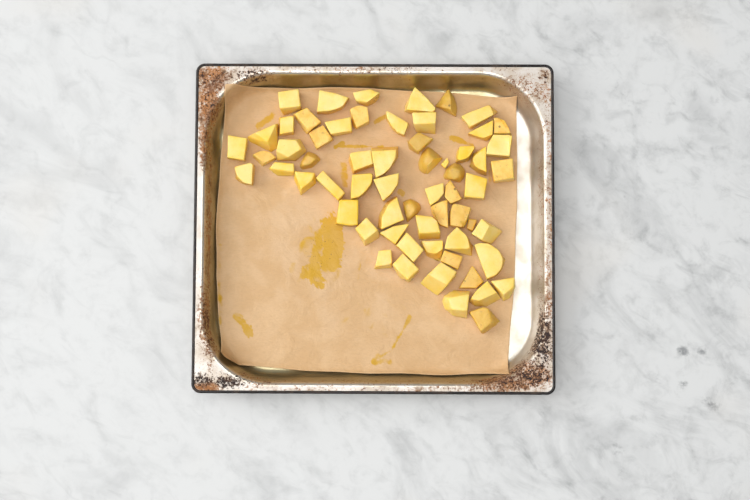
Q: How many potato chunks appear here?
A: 62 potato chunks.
